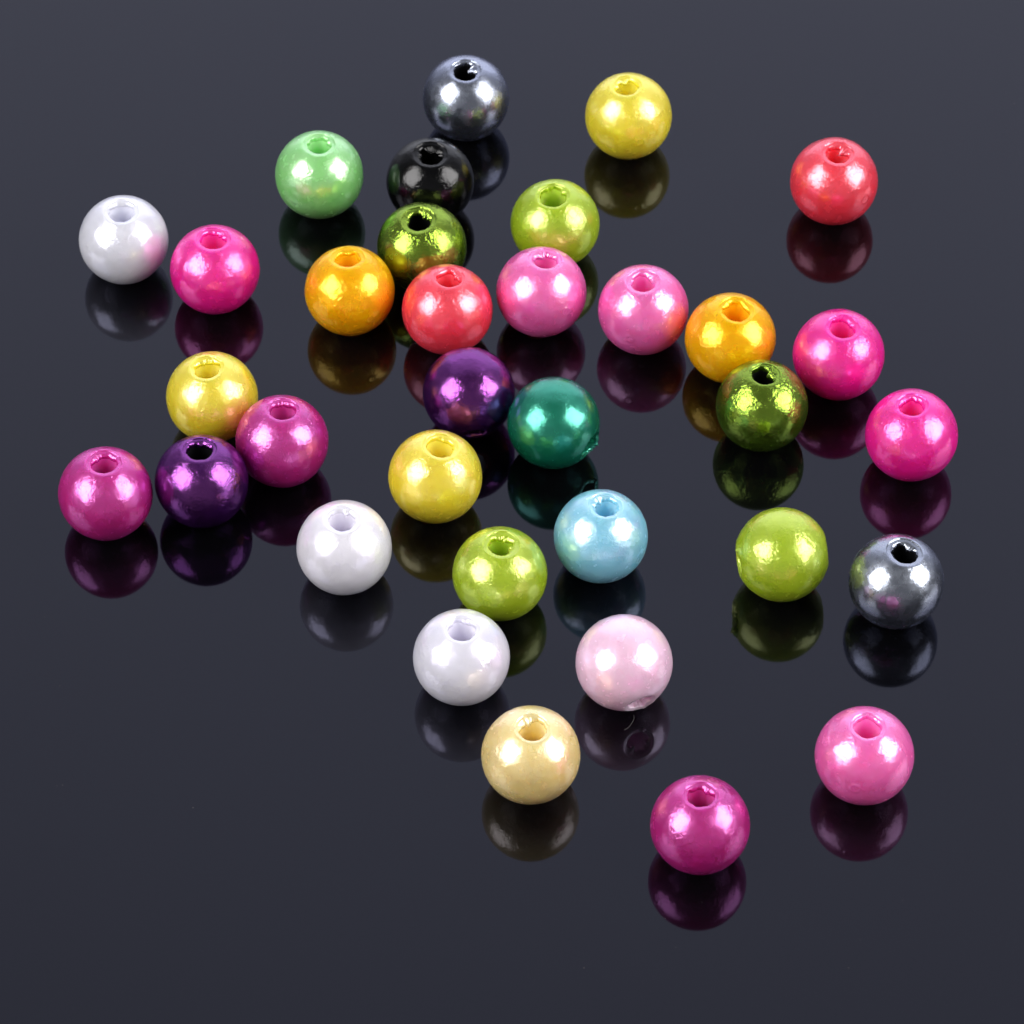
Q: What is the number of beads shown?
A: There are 34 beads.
